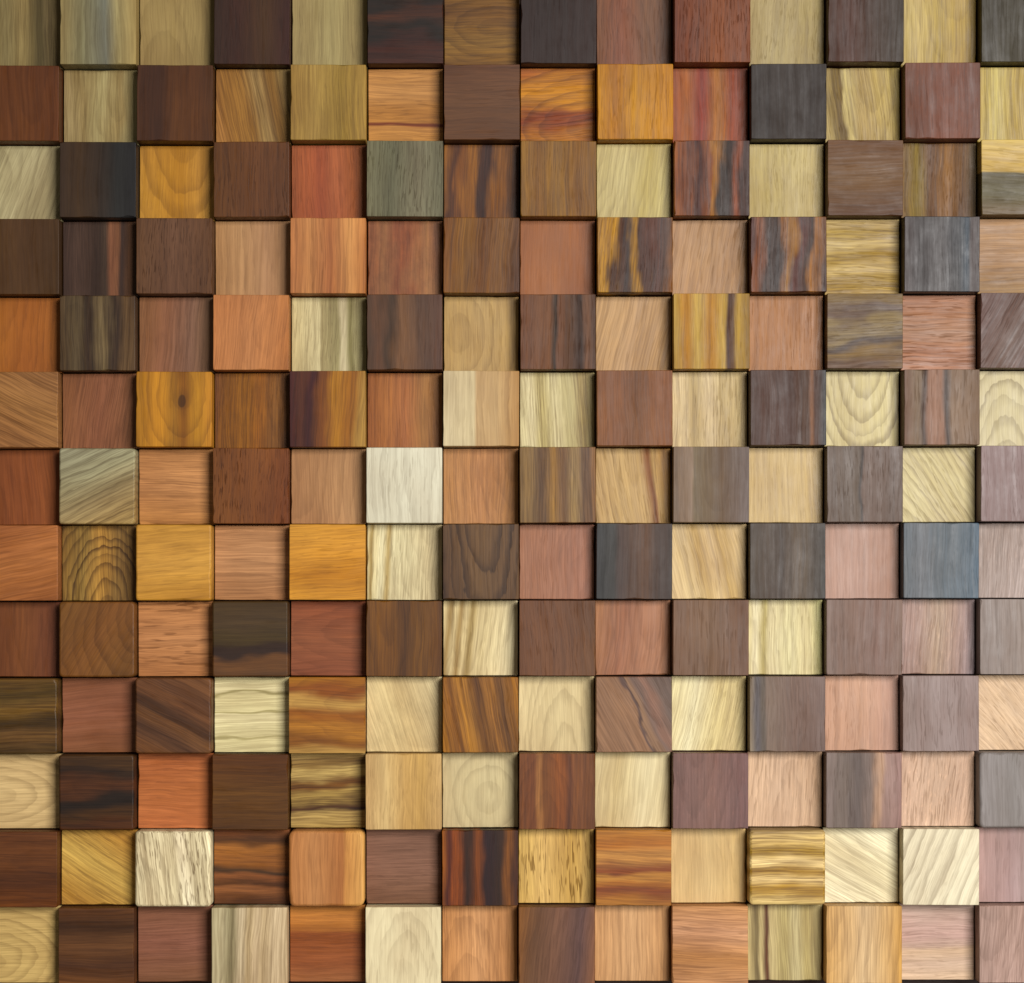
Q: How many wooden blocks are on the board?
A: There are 182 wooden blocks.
